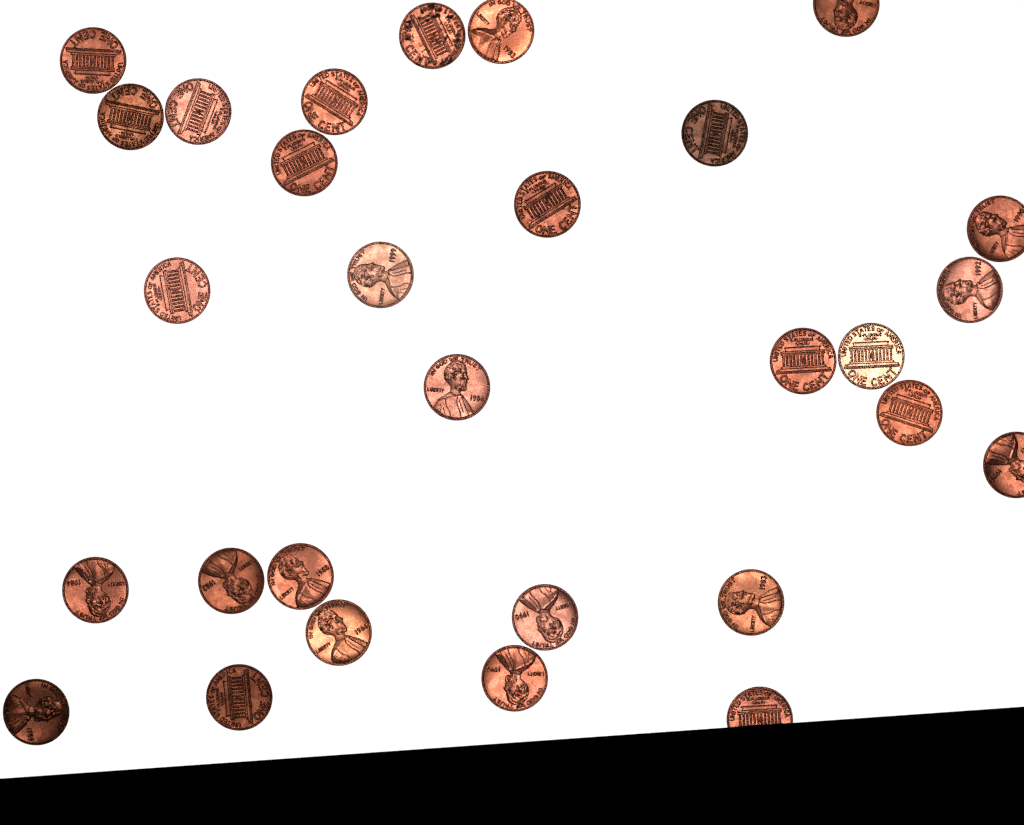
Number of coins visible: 29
